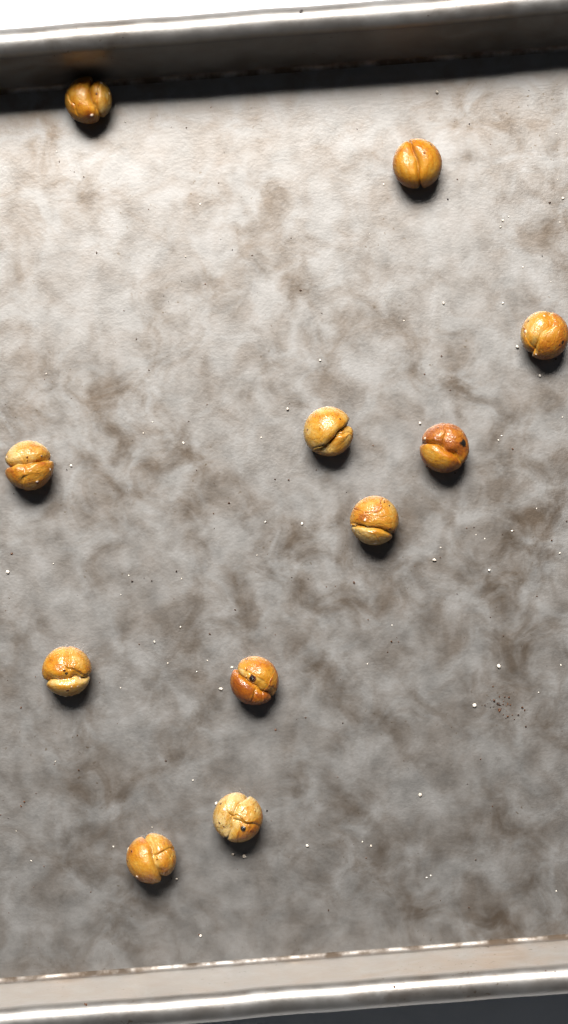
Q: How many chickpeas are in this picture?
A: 11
